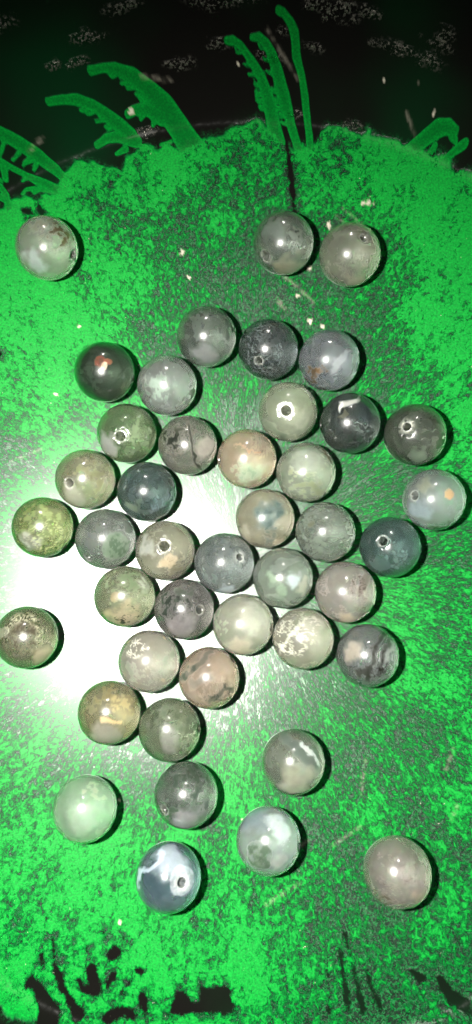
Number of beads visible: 43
